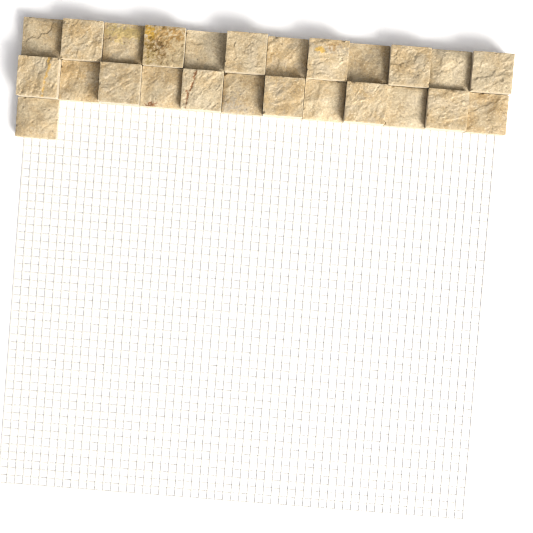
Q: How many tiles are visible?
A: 25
